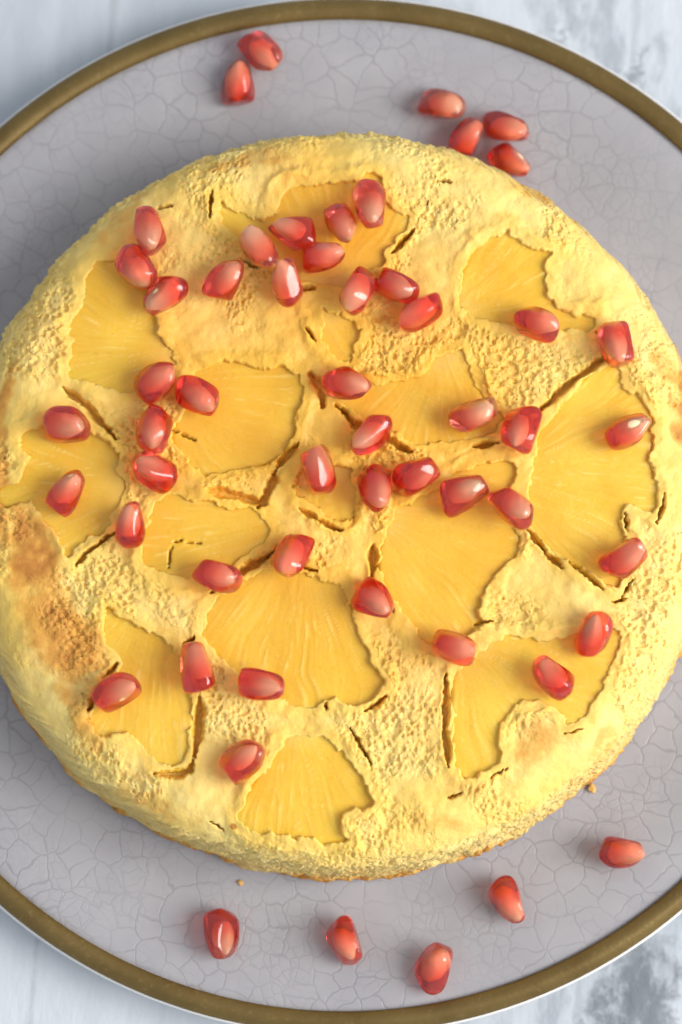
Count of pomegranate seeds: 54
